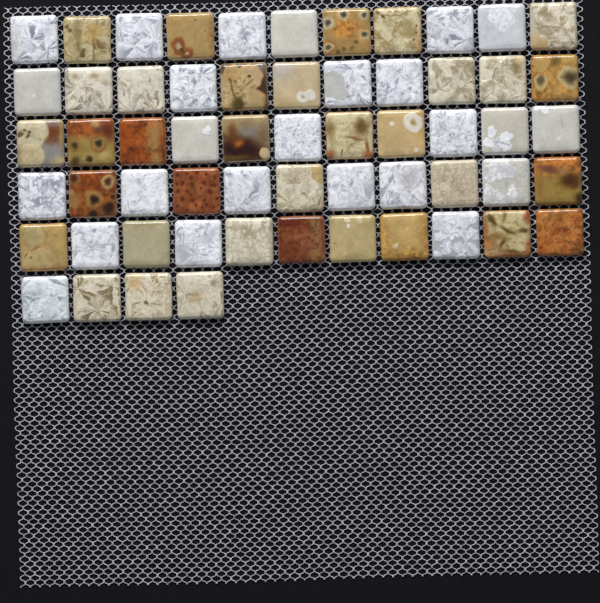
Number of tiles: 59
